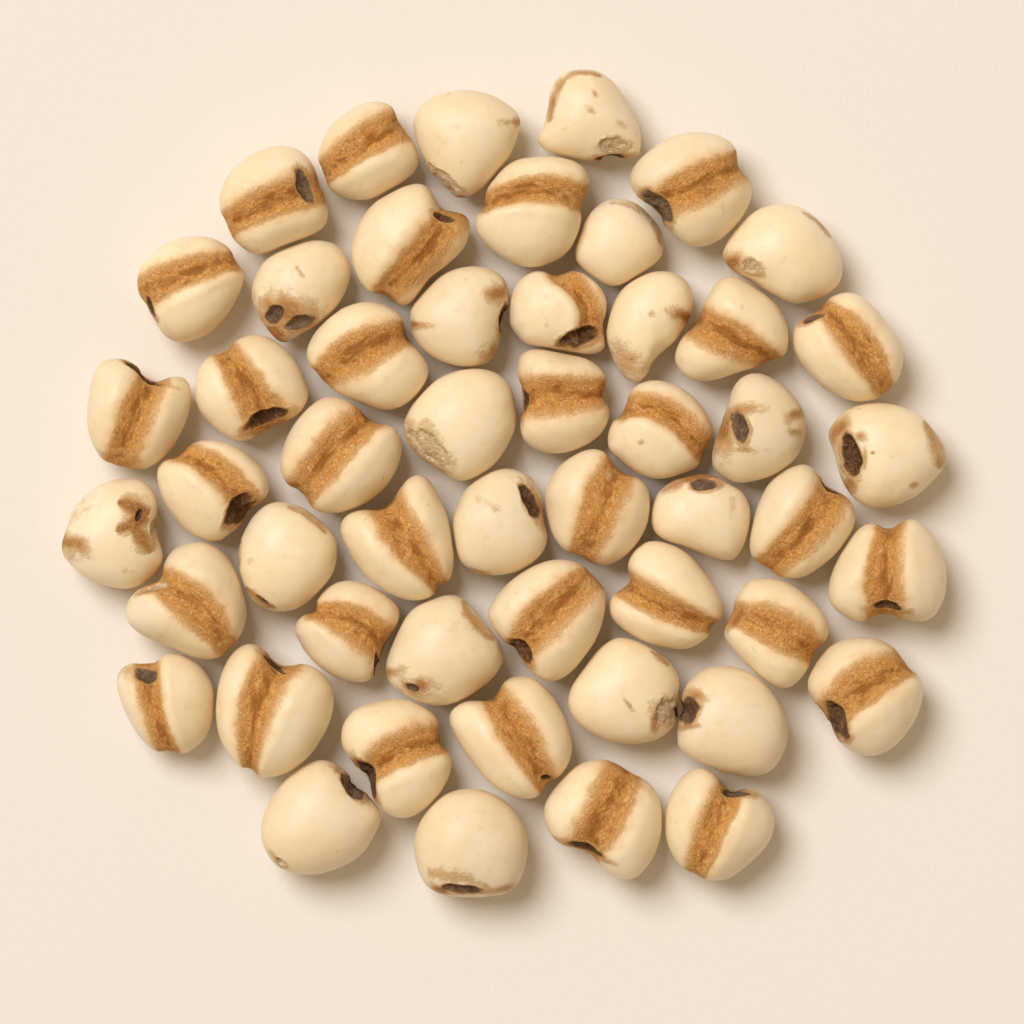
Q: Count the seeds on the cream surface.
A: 51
